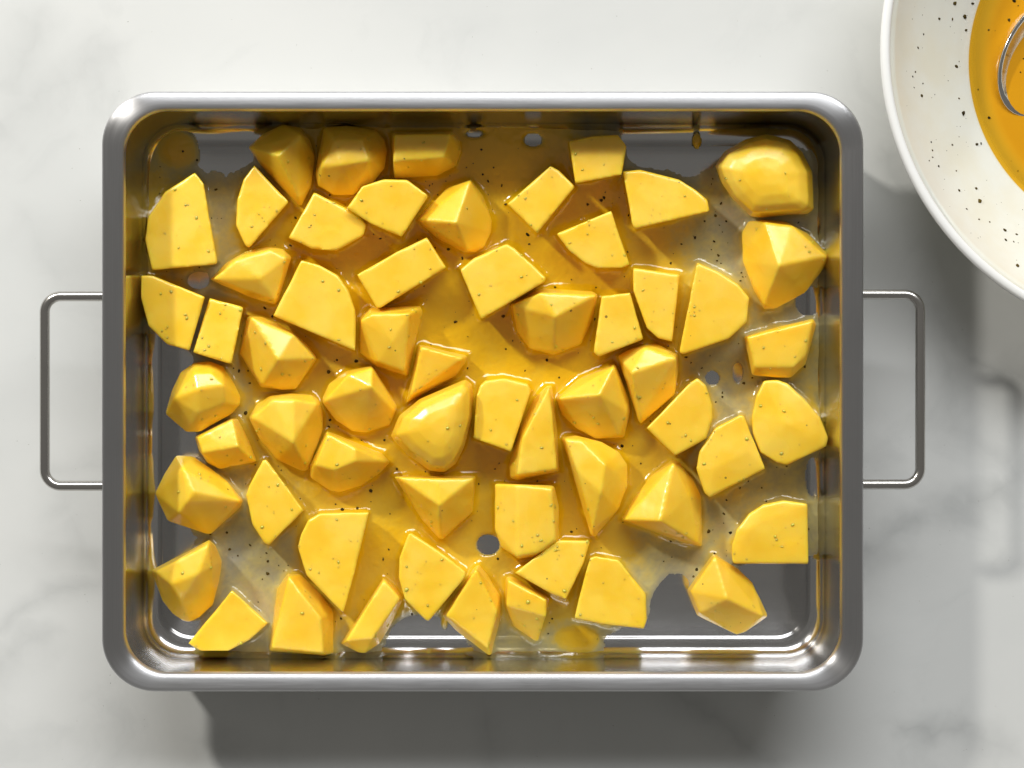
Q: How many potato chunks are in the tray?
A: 59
